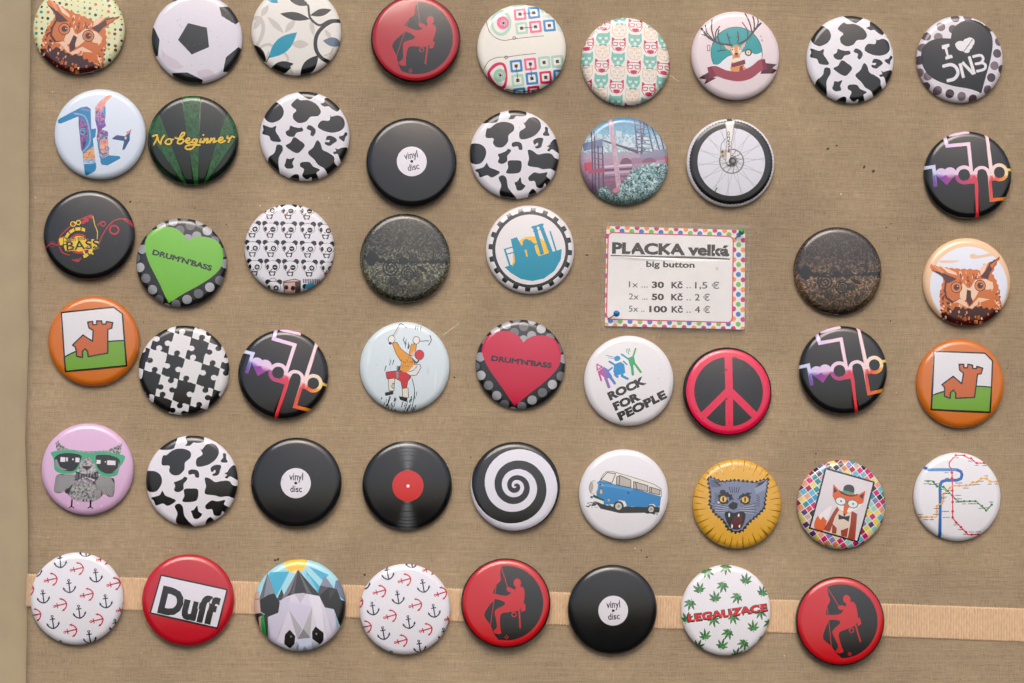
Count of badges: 50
